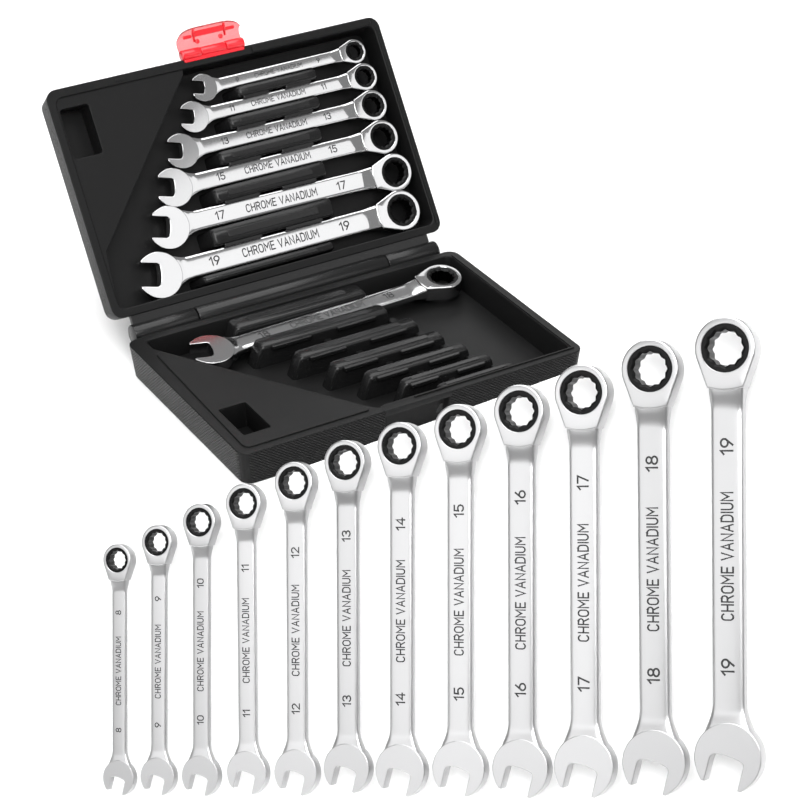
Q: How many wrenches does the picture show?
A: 19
